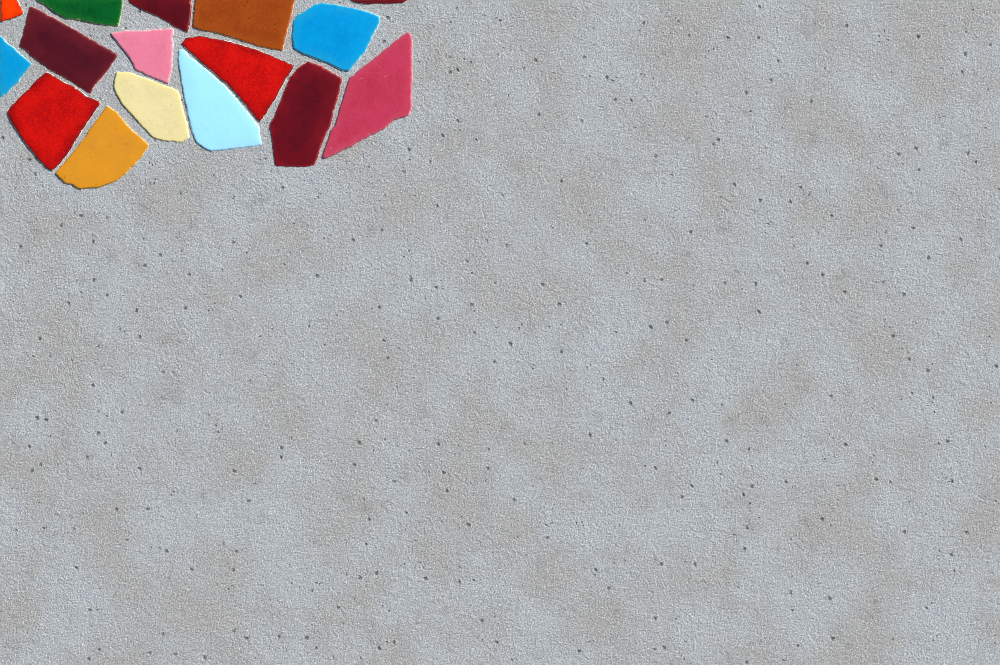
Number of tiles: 16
